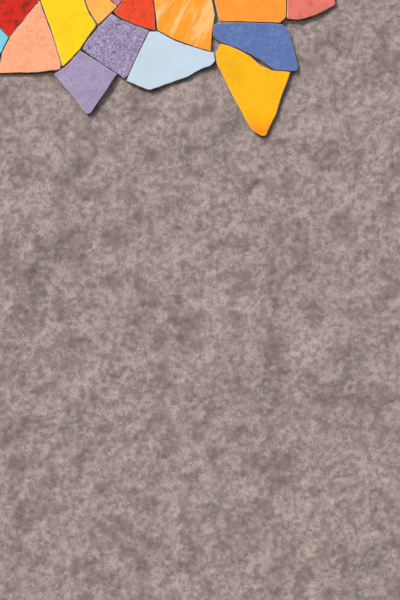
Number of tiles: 15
